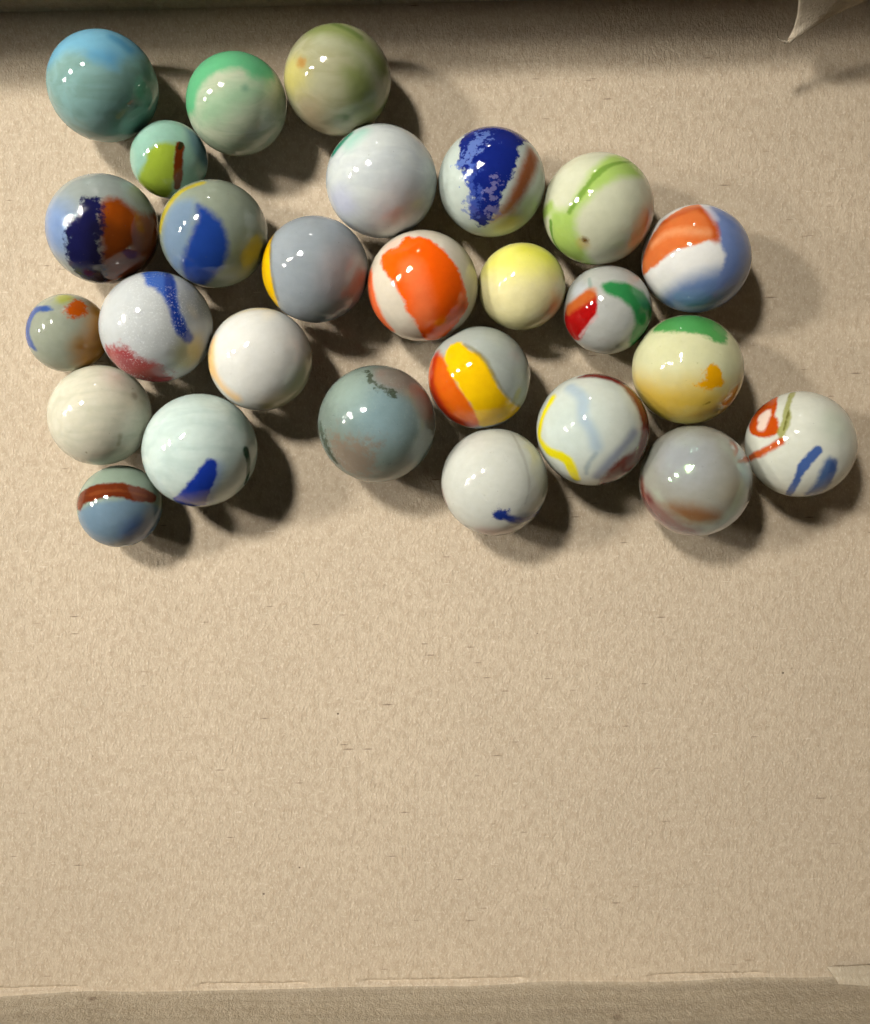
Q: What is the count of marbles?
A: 27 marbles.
